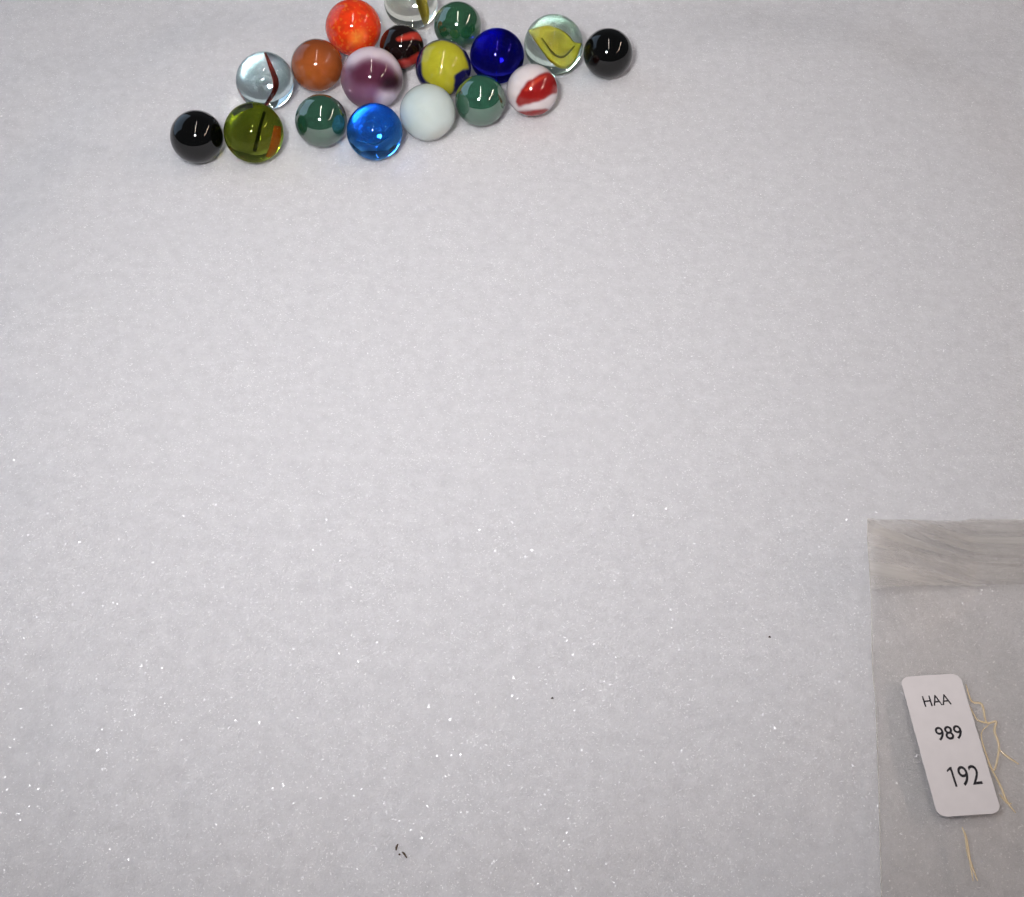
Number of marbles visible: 18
